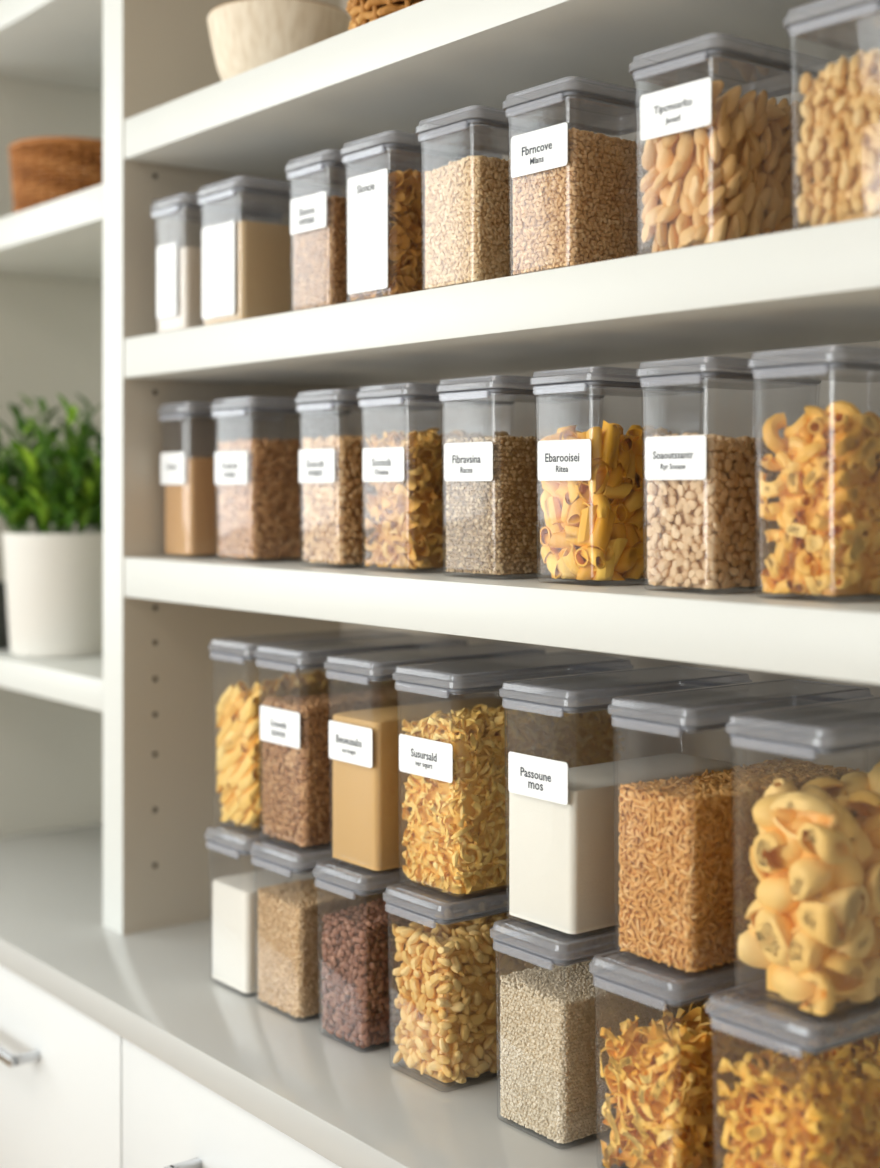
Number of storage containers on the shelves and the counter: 30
